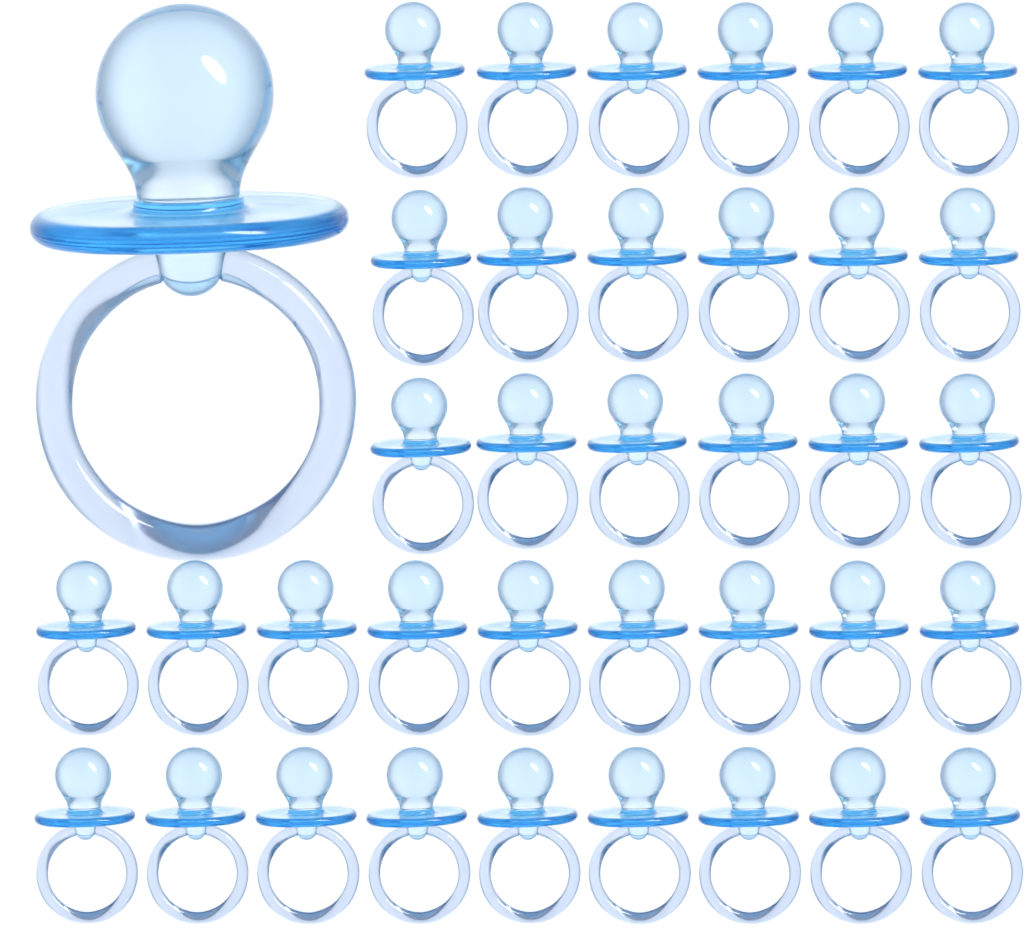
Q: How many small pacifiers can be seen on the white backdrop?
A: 36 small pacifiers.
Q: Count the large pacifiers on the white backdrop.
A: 1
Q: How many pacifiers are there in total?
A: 37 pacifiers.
